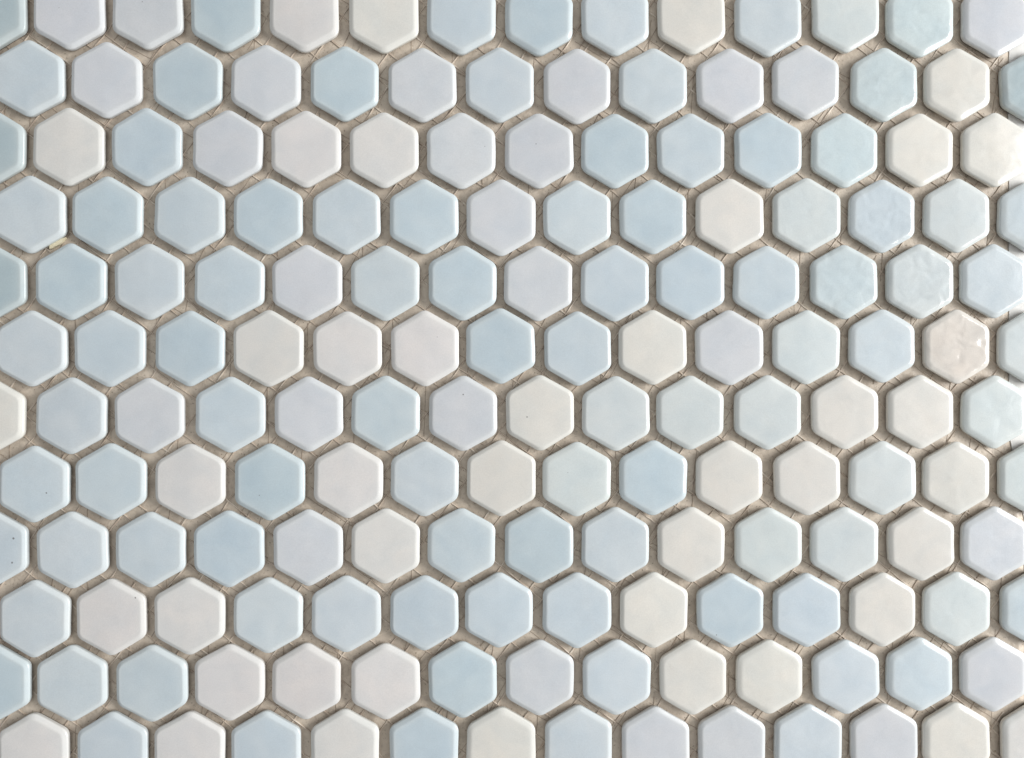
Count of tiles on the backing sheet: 168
